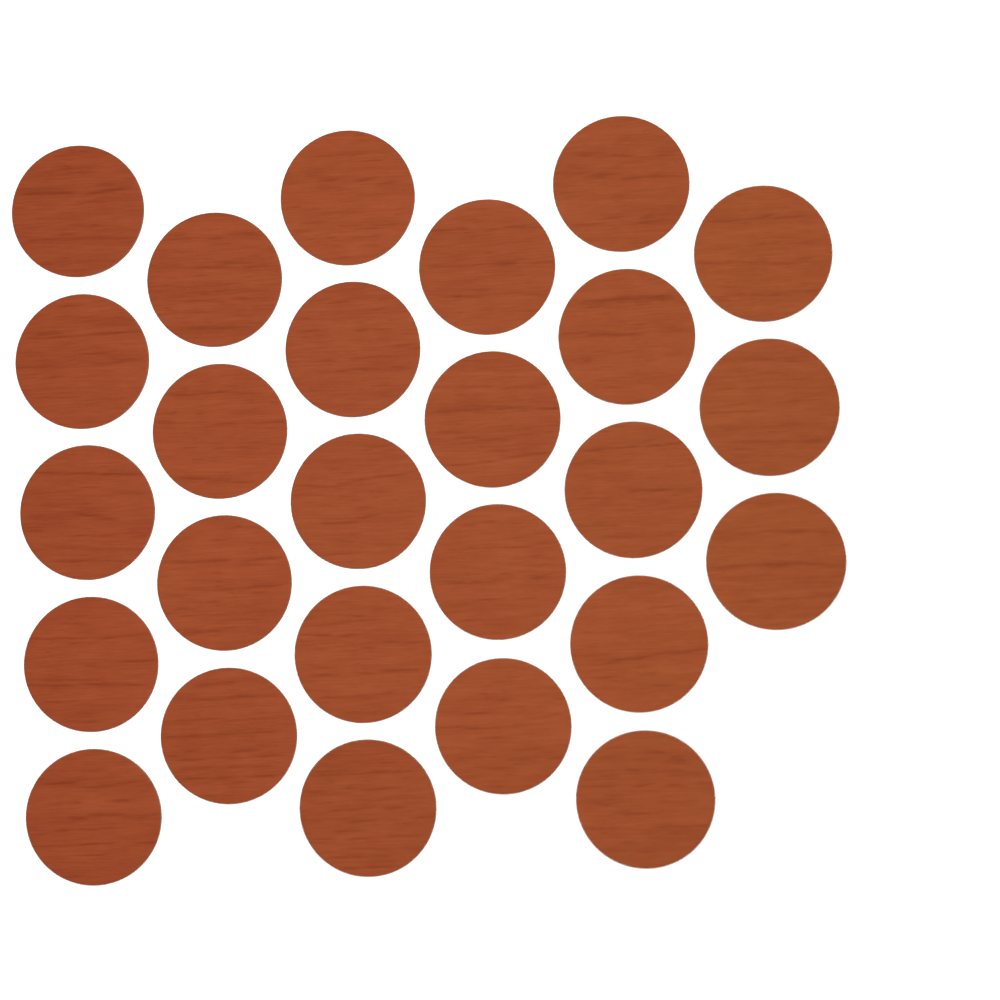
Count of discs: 26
